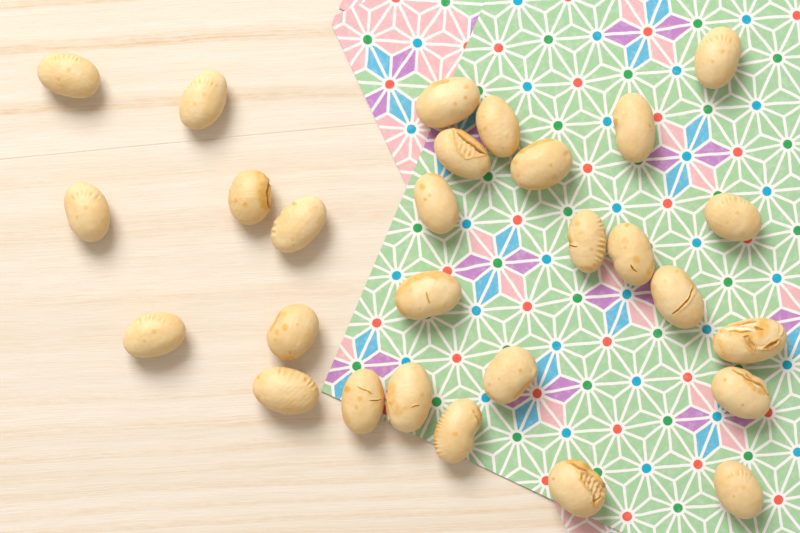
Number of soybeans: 28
